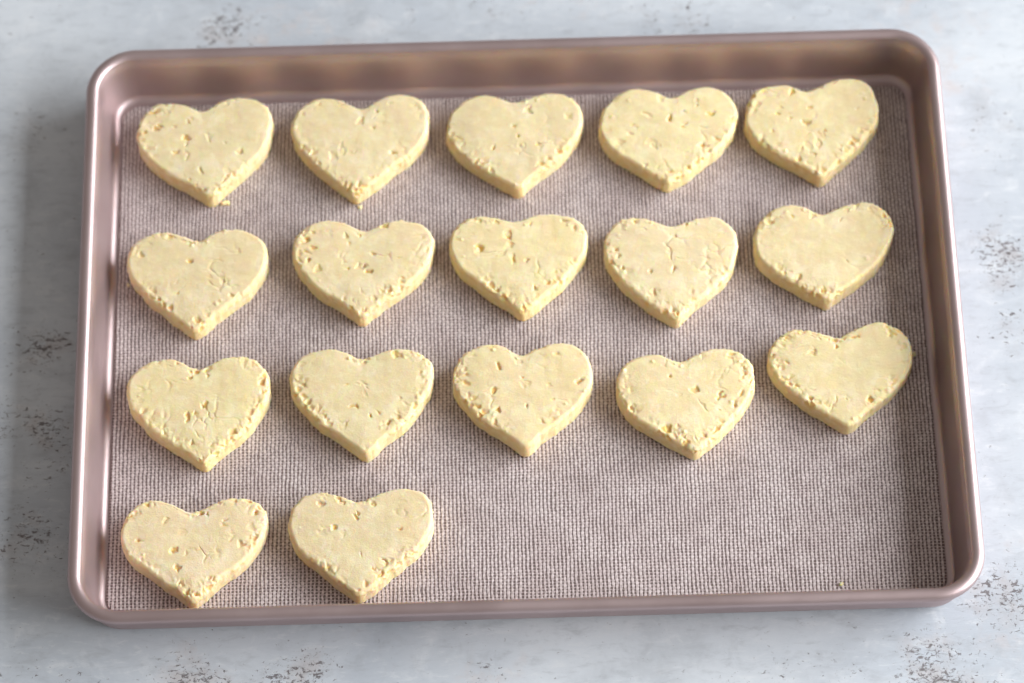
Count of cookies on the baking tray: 17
